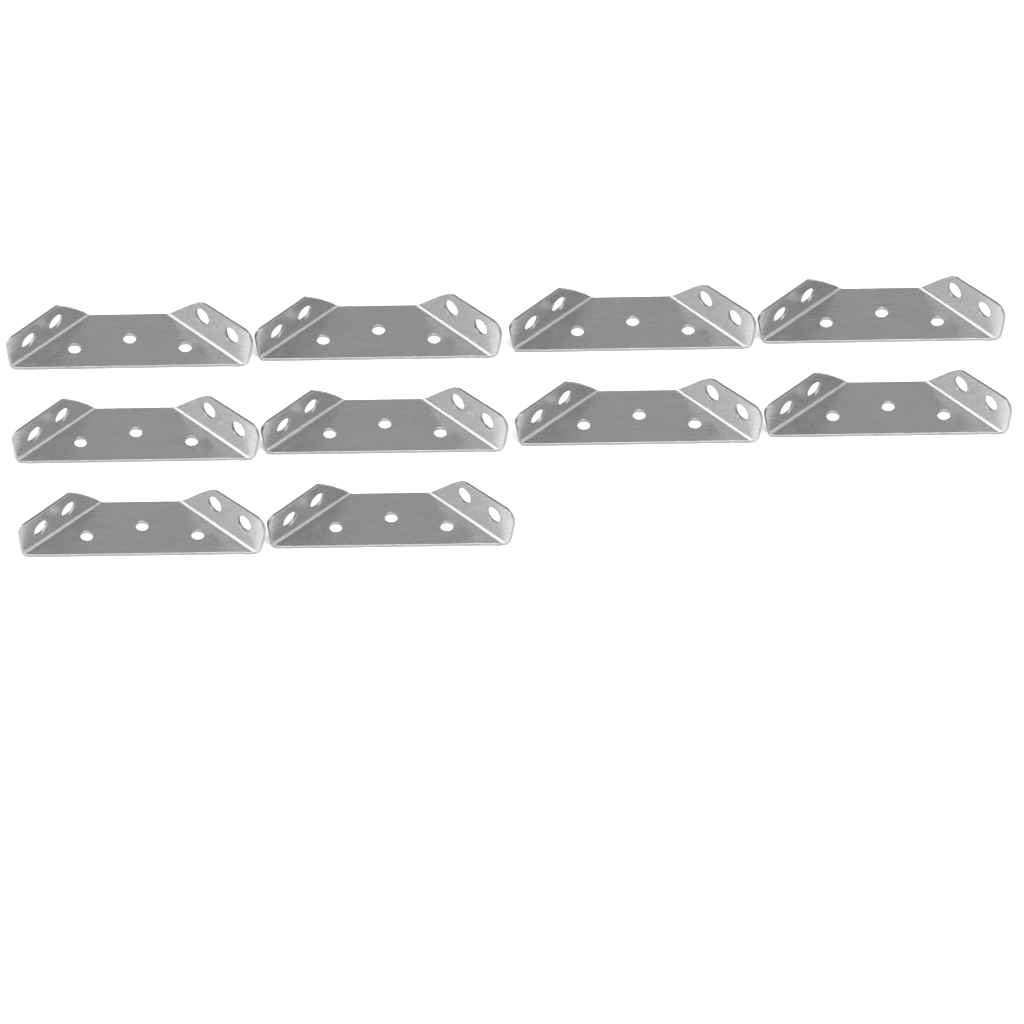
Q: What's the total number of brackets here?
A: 10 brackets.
